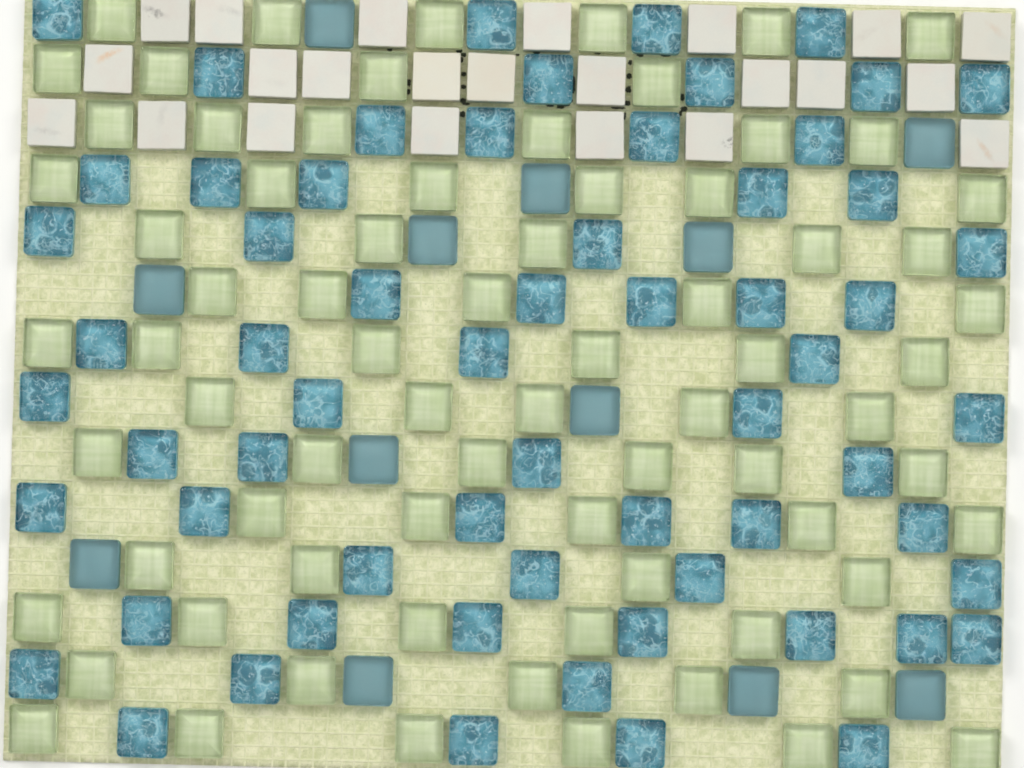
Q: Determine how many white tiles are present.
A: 23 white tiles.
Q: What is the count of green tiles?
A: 74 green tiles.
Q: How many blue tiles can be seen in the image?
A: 75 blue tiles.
